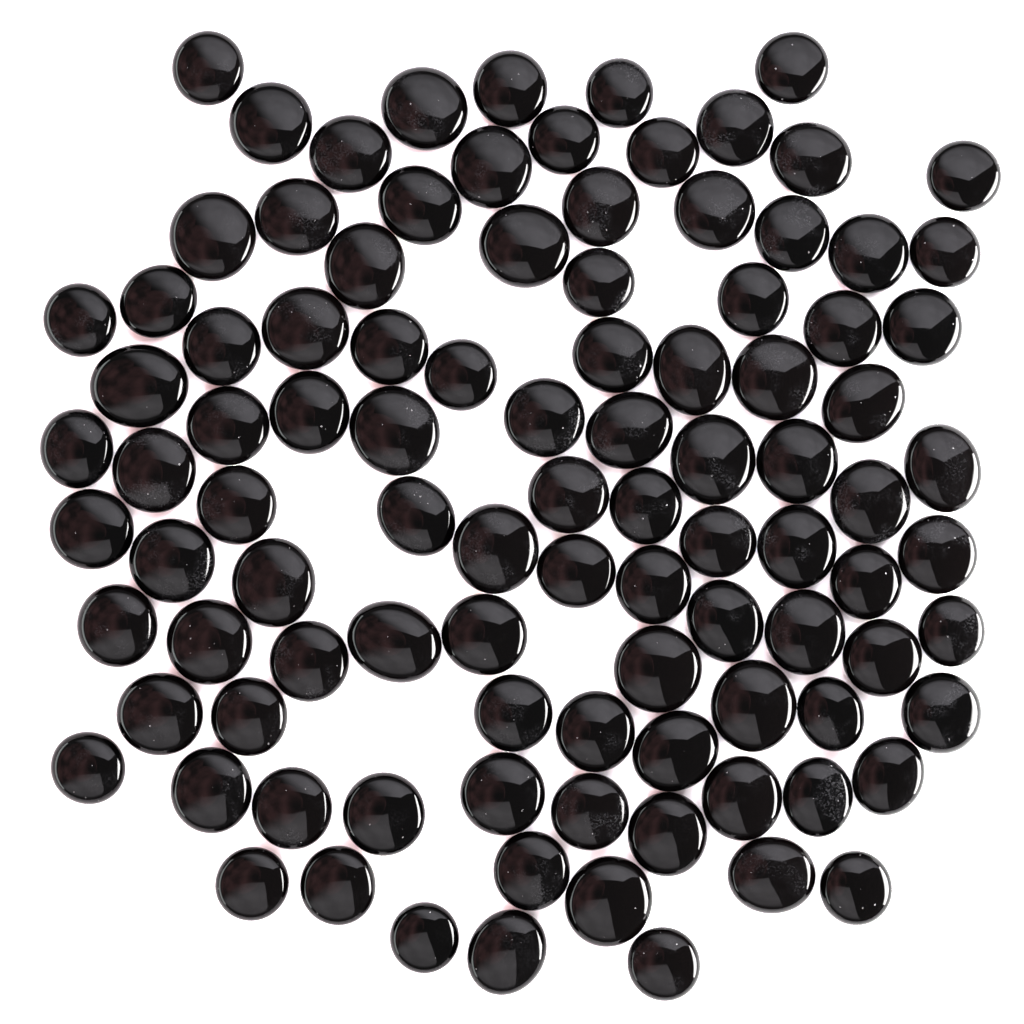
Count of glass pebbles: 100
